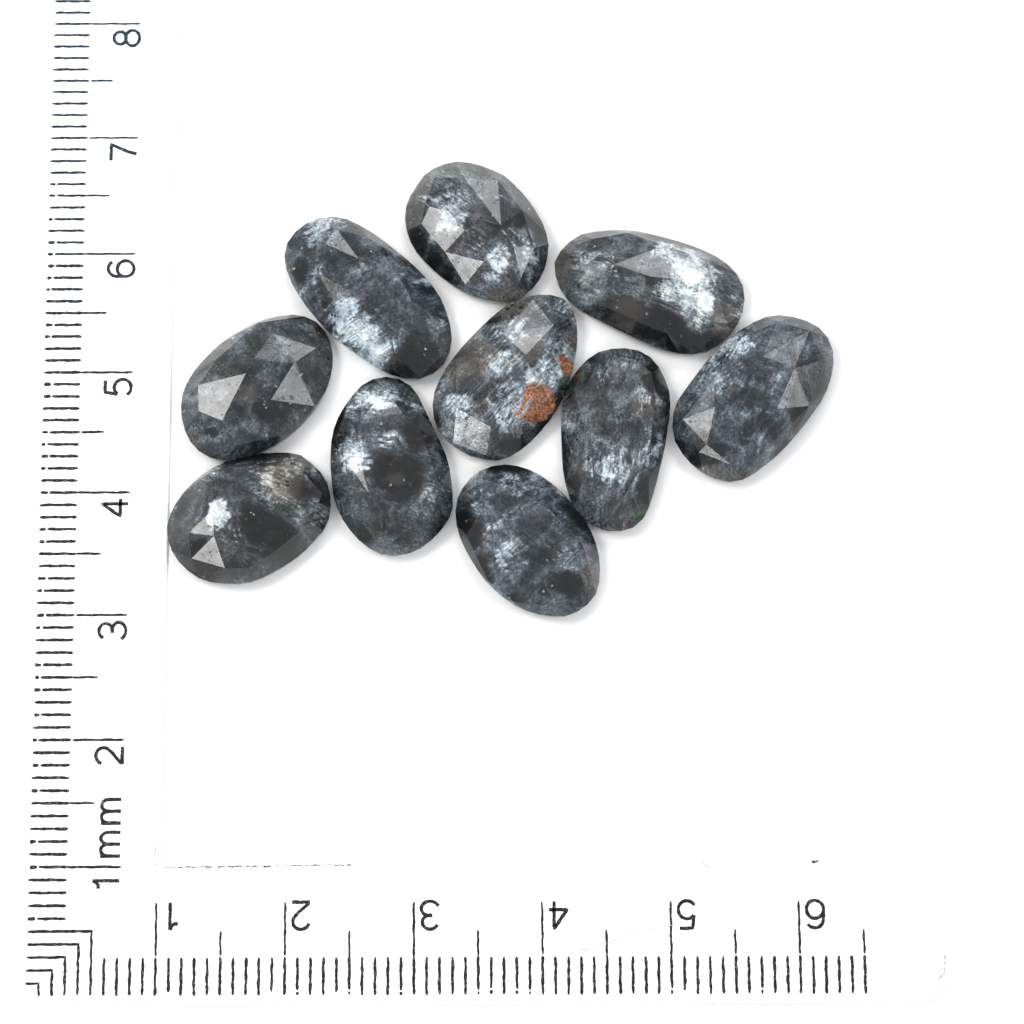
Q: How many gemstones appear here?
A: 10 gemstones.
